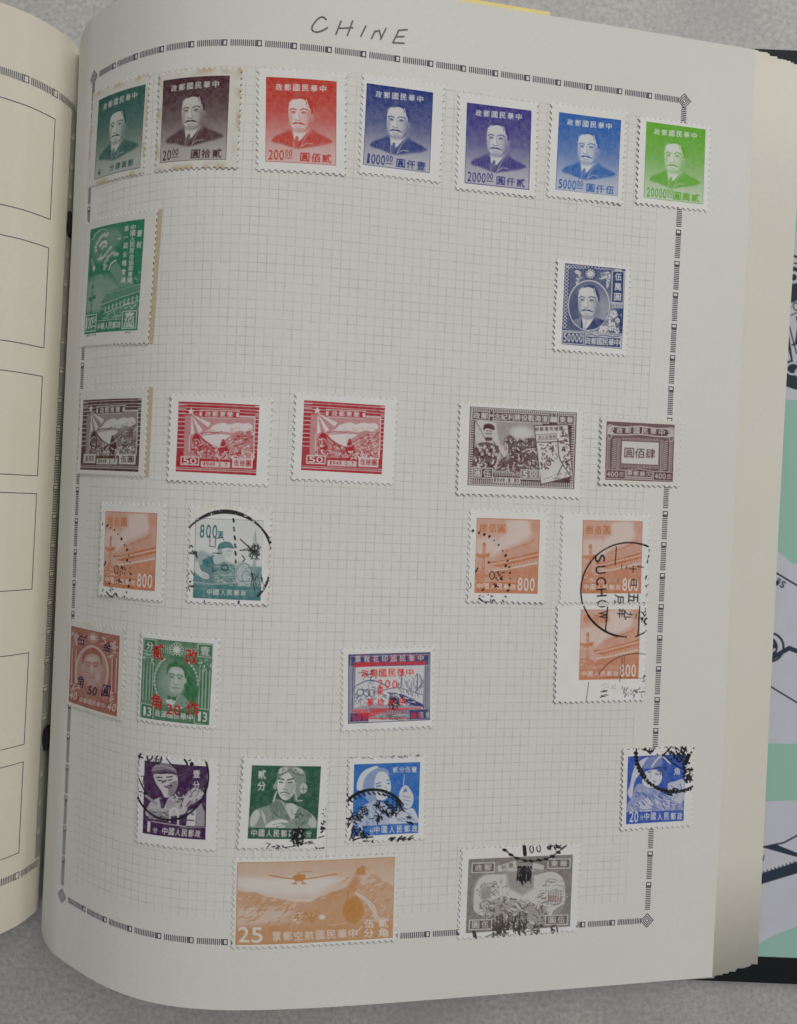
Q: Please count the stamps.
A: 28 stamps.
